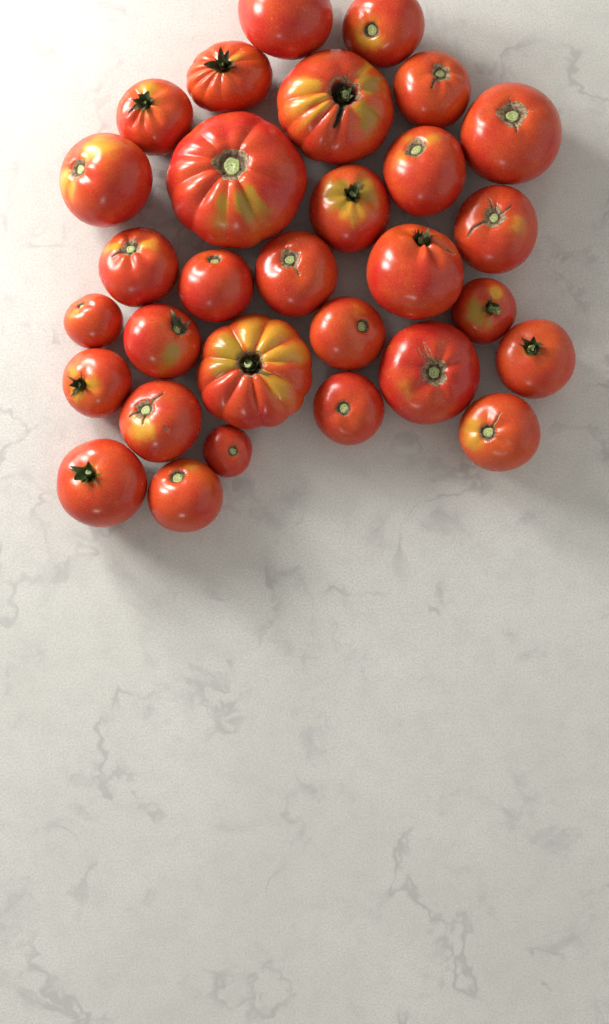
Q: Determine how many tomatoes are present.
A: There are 30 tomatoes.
